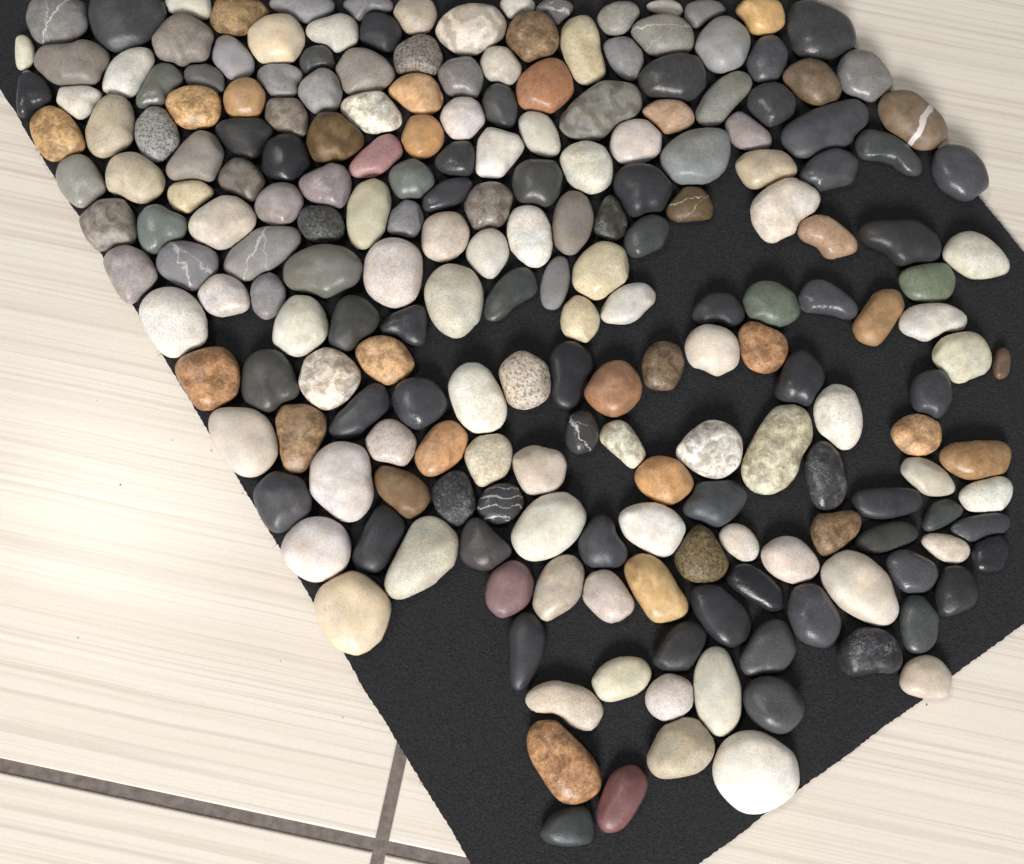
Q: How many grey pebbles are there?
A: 43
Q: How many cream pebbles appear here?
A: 72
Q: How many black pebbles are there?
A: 60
